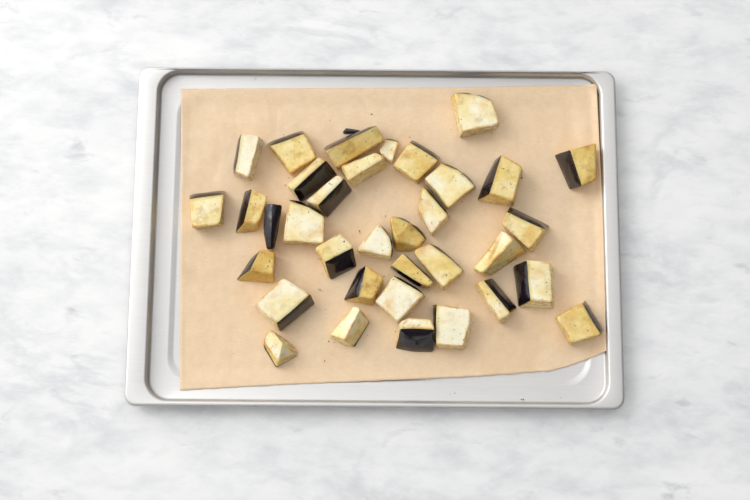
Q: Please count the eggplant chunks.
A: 35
